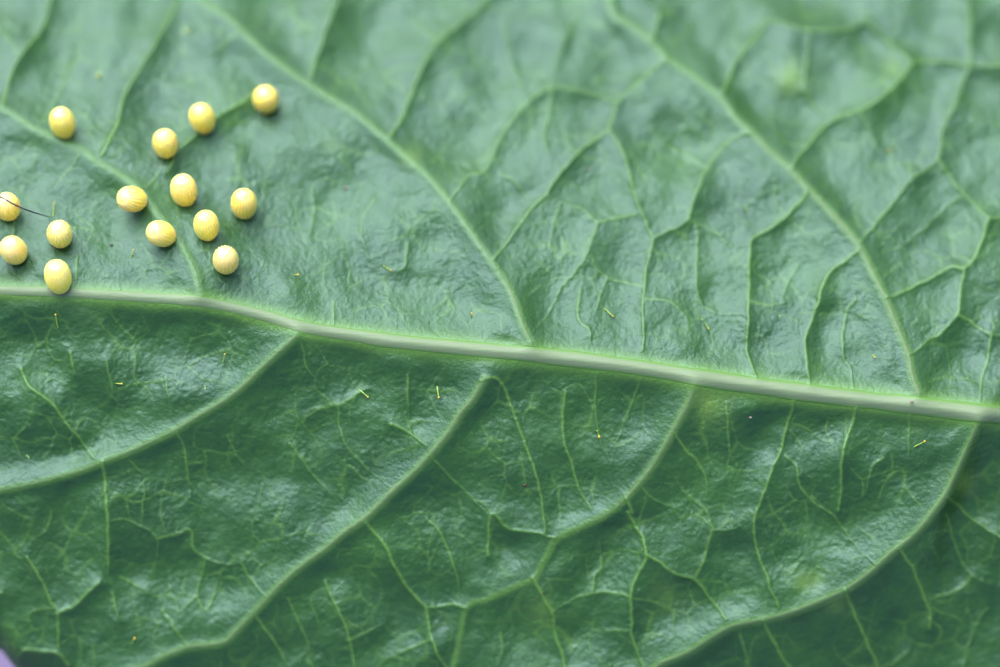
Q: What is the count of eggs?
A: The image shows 14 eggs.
